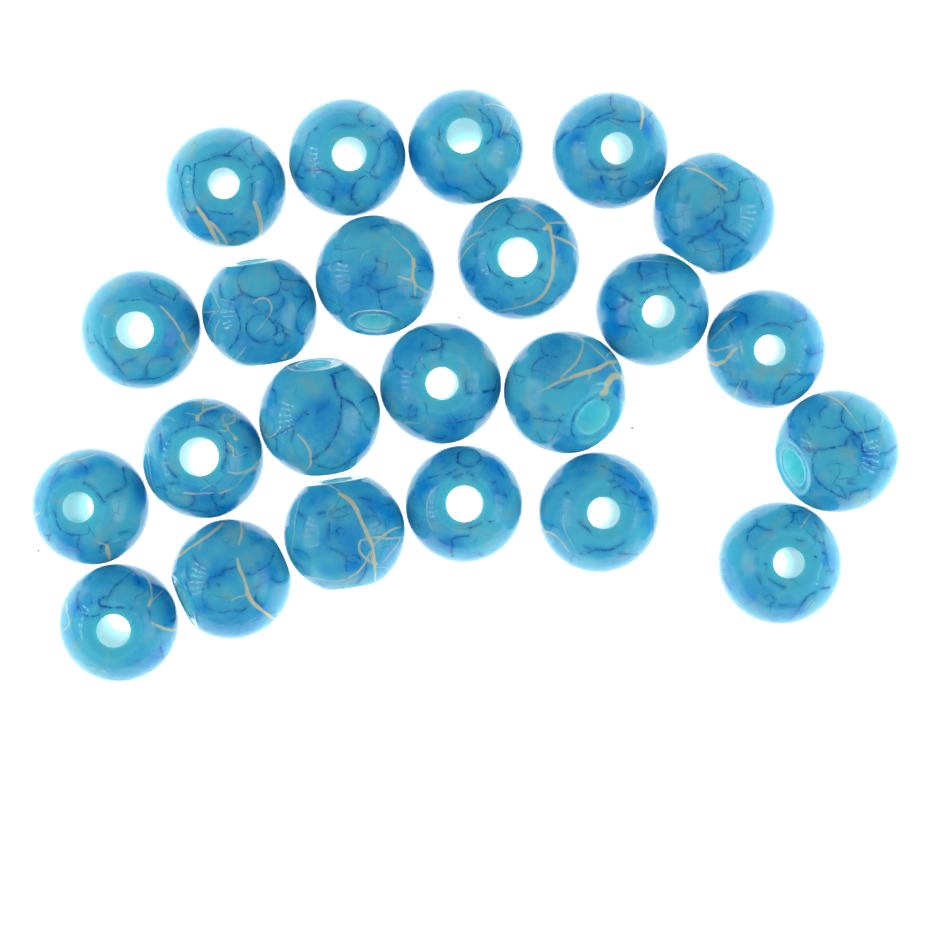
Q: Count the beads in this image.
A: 23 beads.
